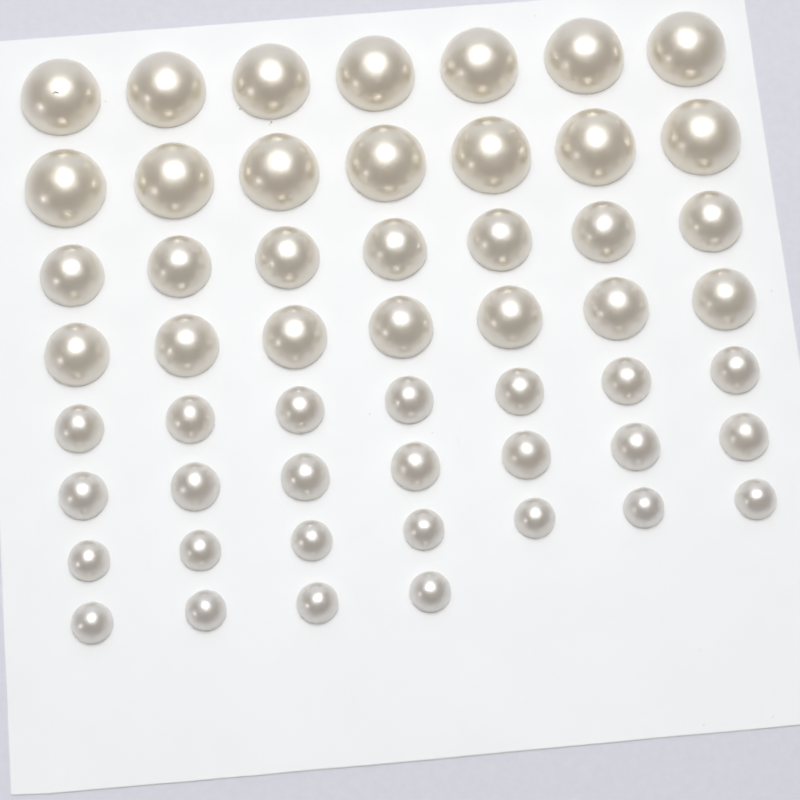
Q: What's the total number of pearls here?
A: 53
